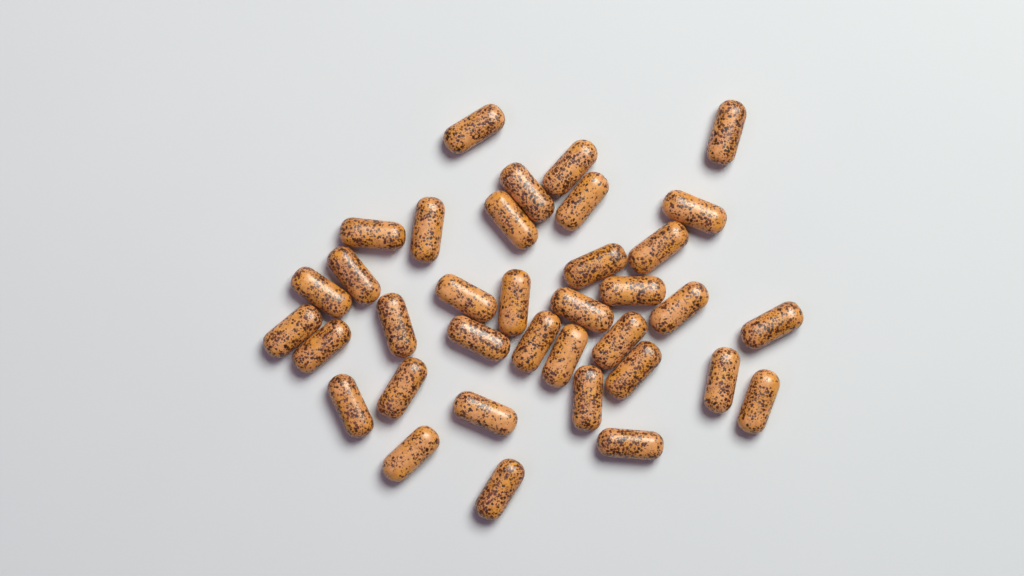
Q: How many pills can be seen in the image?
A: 36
